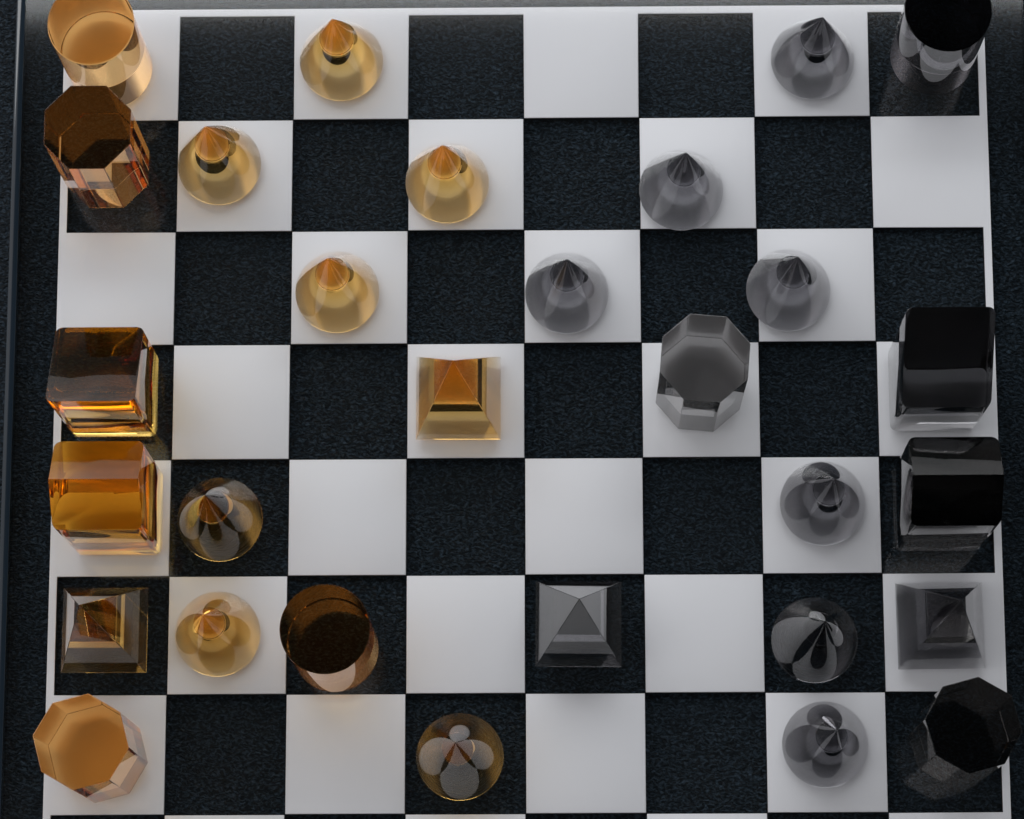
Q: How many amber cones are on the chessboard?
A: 7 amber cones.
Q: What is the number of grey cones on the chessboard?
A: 7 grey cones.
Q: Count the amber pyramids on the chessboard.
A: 2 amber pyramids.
